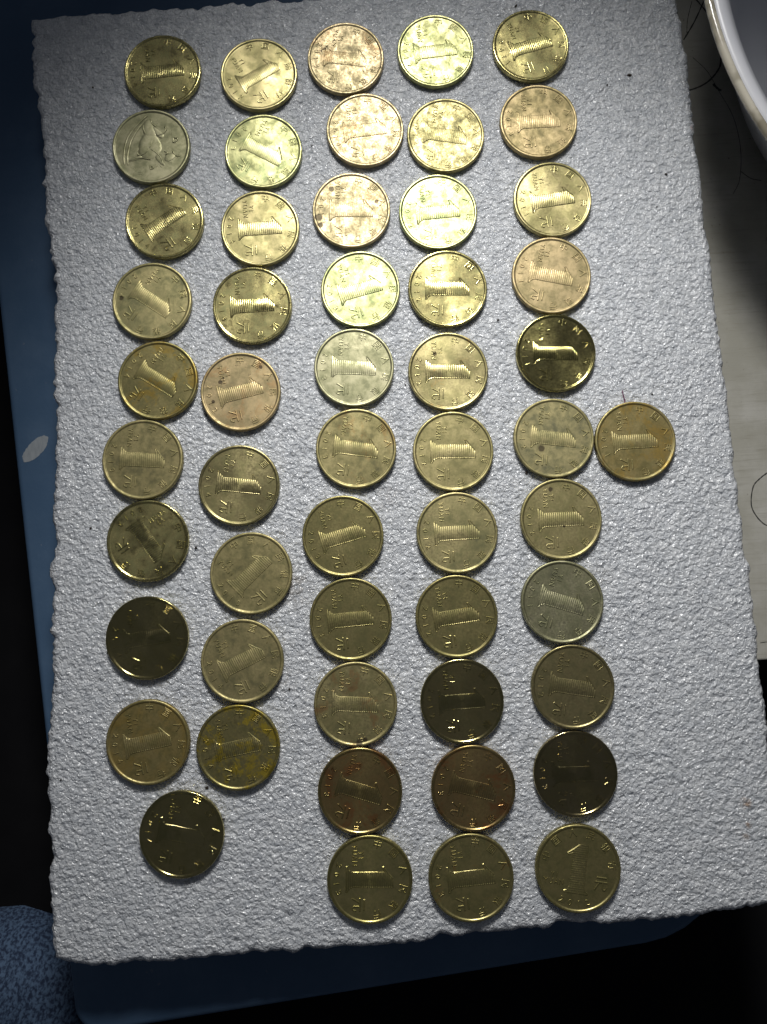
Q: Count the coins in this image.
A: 53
